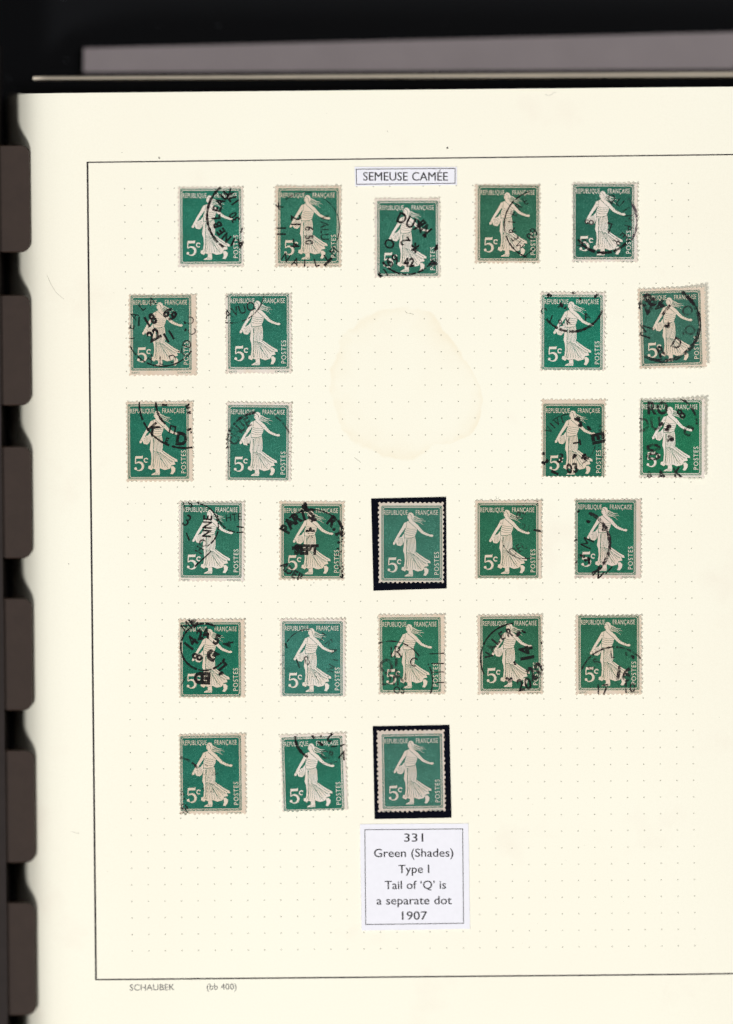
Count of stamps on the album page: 26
